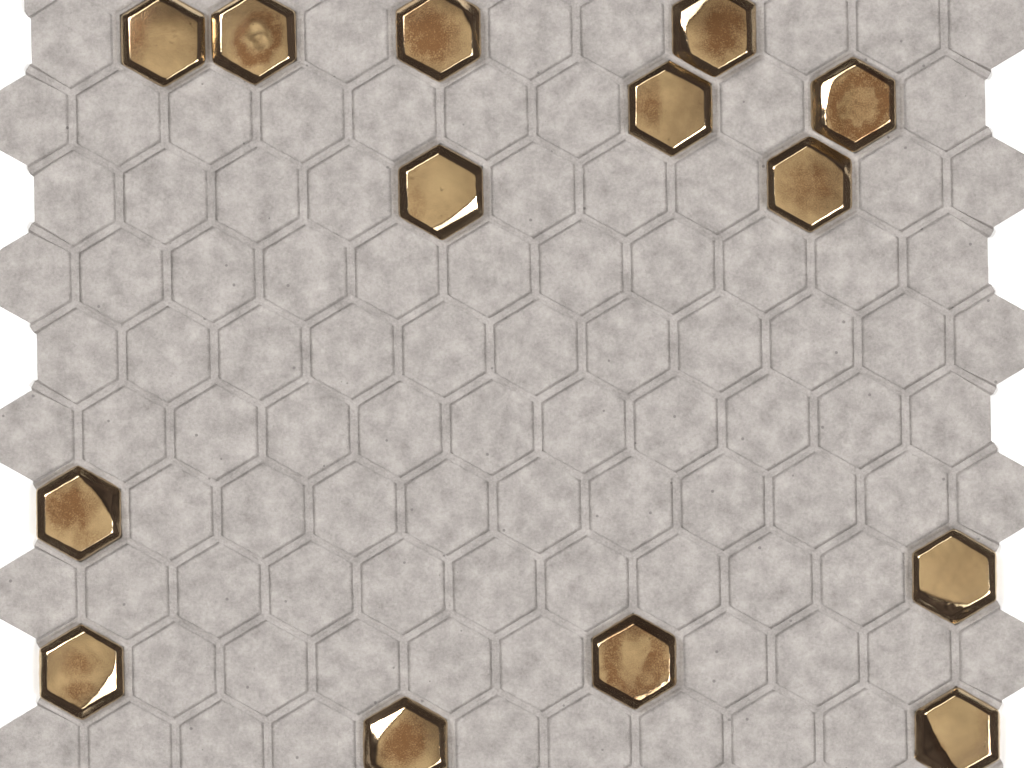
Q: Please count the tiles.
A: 14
